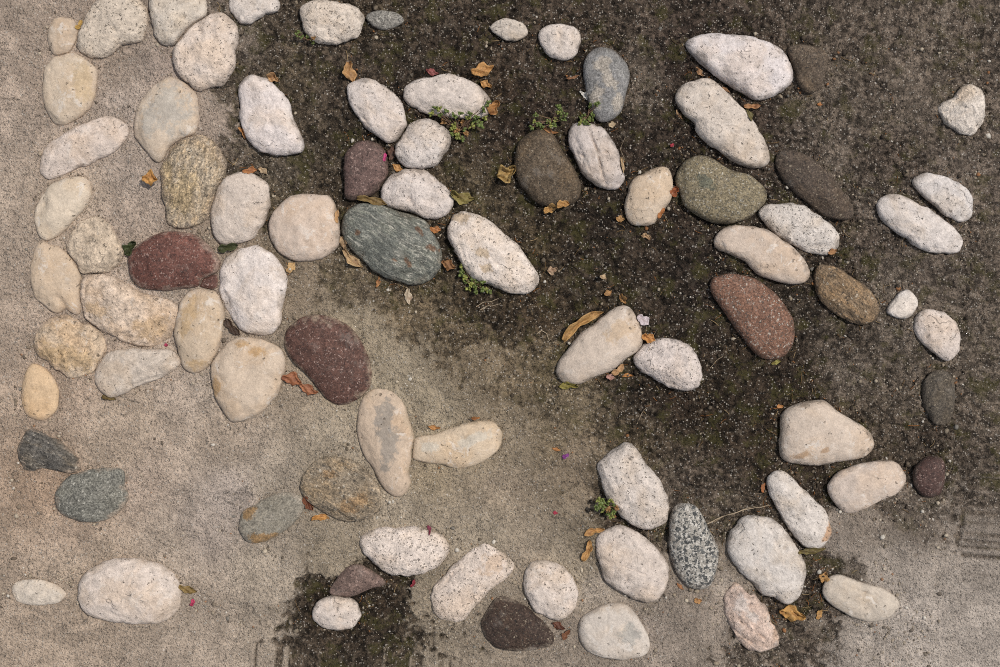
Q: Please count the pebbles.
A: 82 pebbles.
